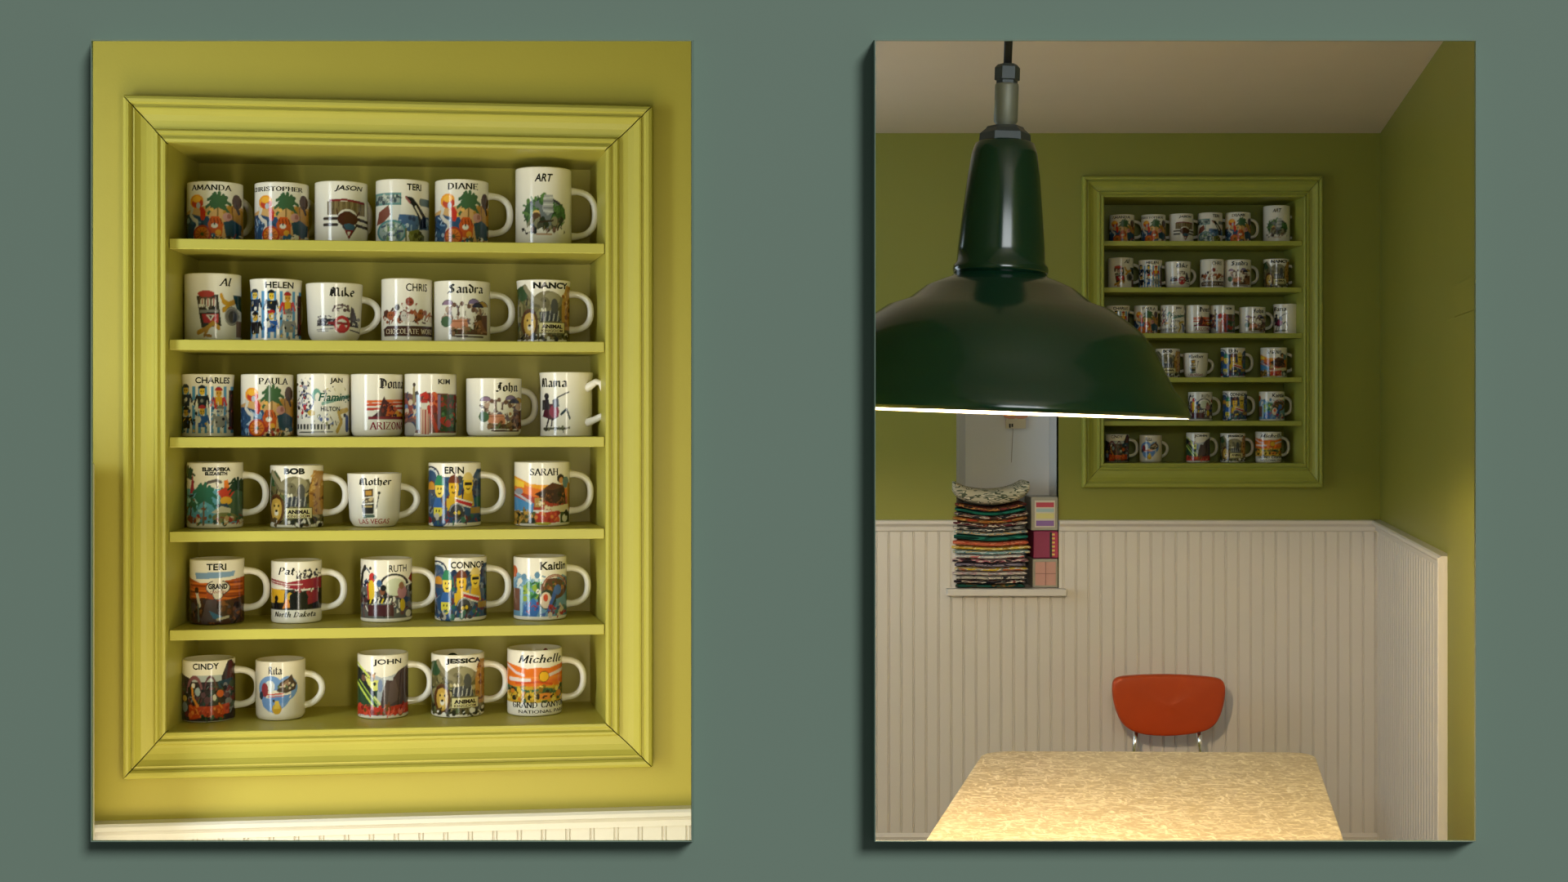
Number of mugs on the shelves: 65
